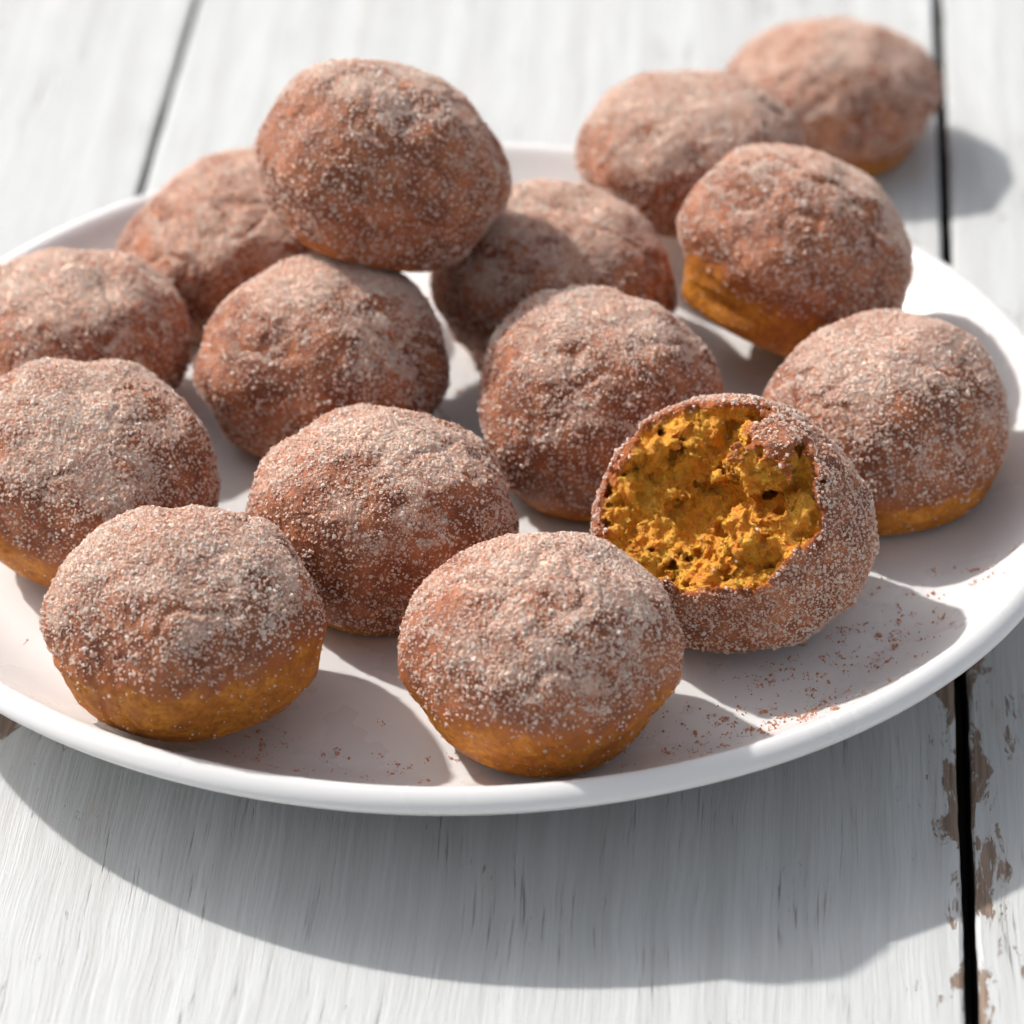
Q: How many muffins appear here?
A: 15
